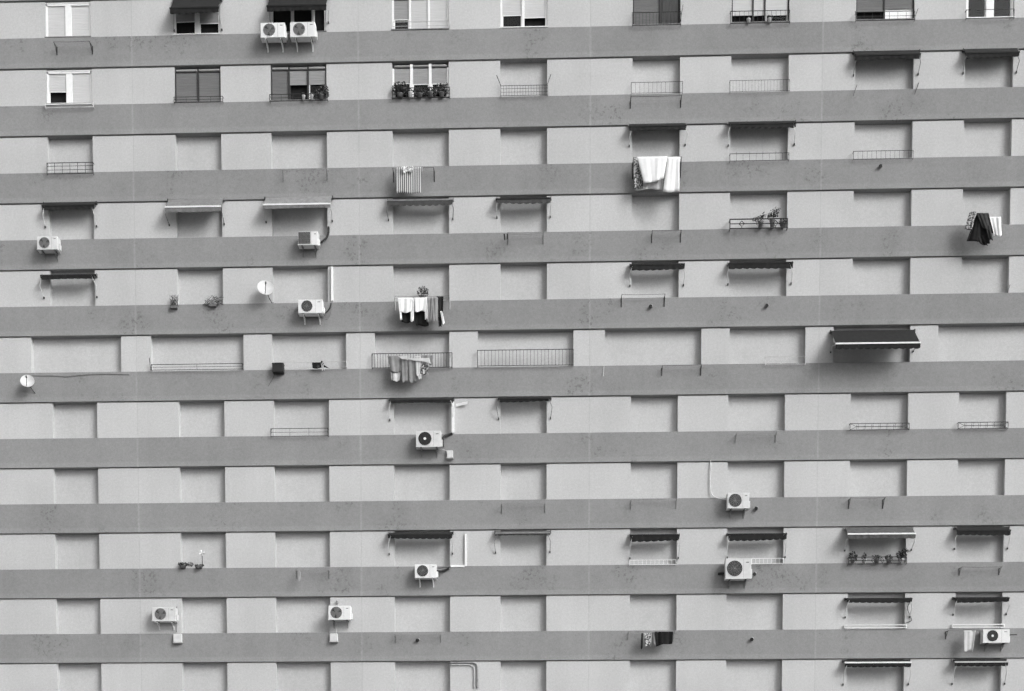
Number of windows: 13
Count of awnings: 27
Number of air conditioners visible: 12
